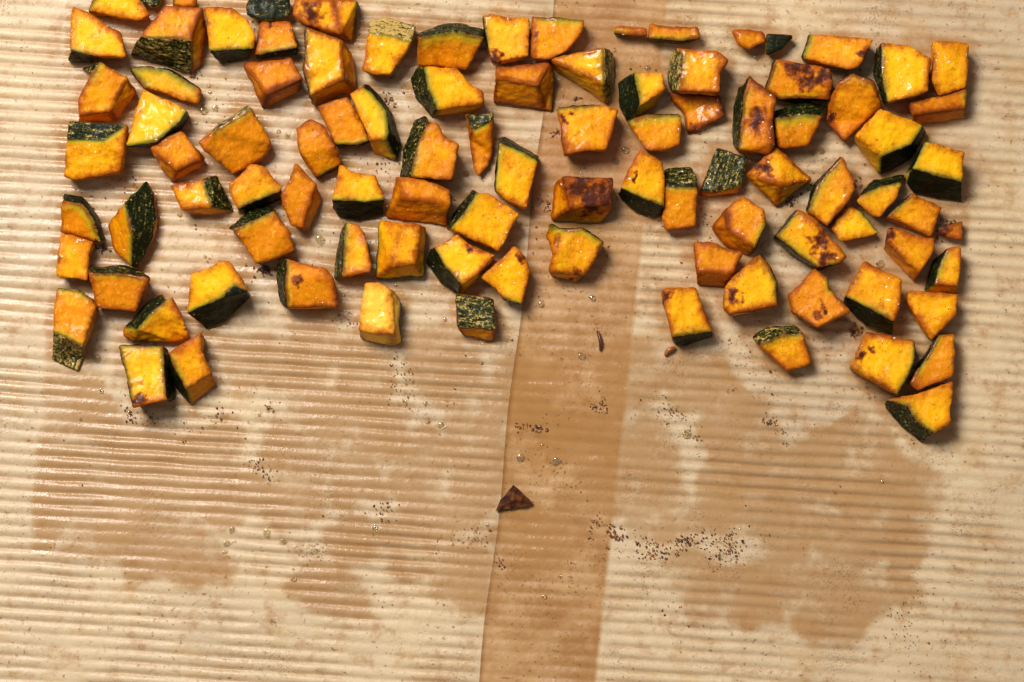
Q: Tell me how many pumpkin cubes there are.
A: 97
